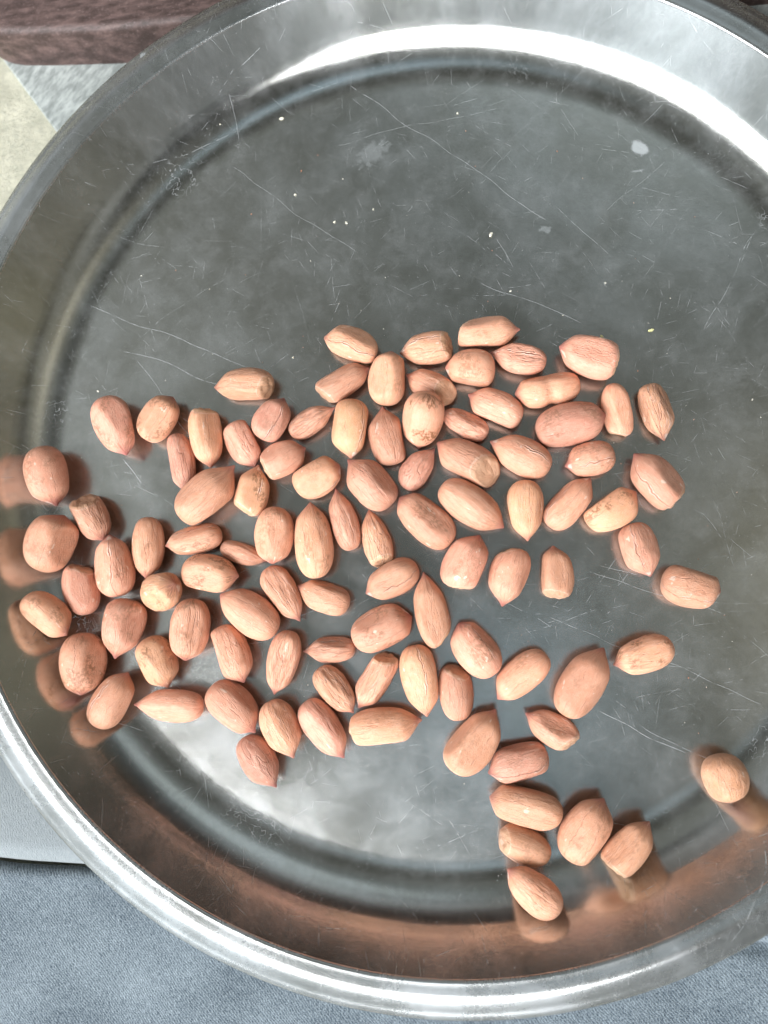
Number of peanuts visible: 98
